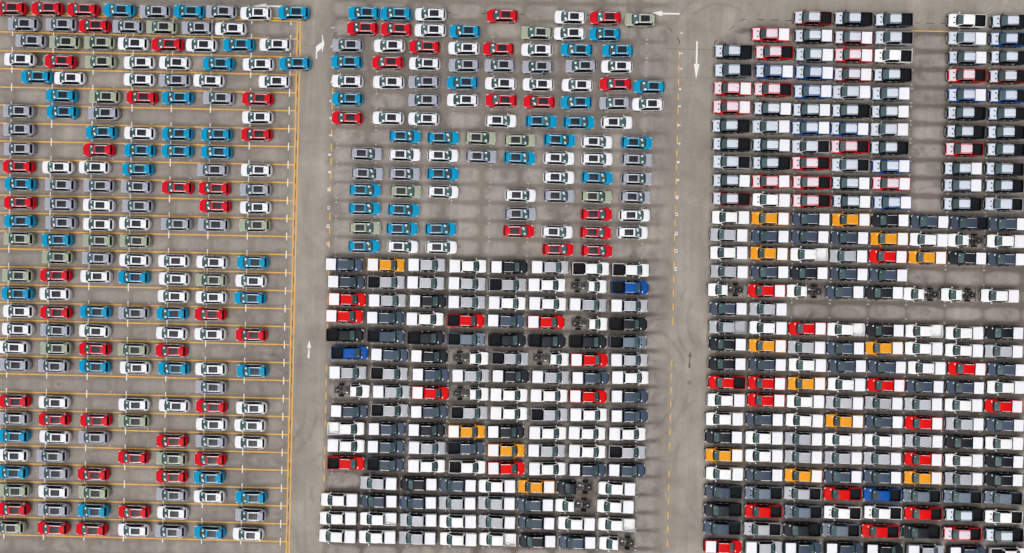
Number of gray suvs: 55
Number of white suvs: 86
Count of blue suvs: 61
